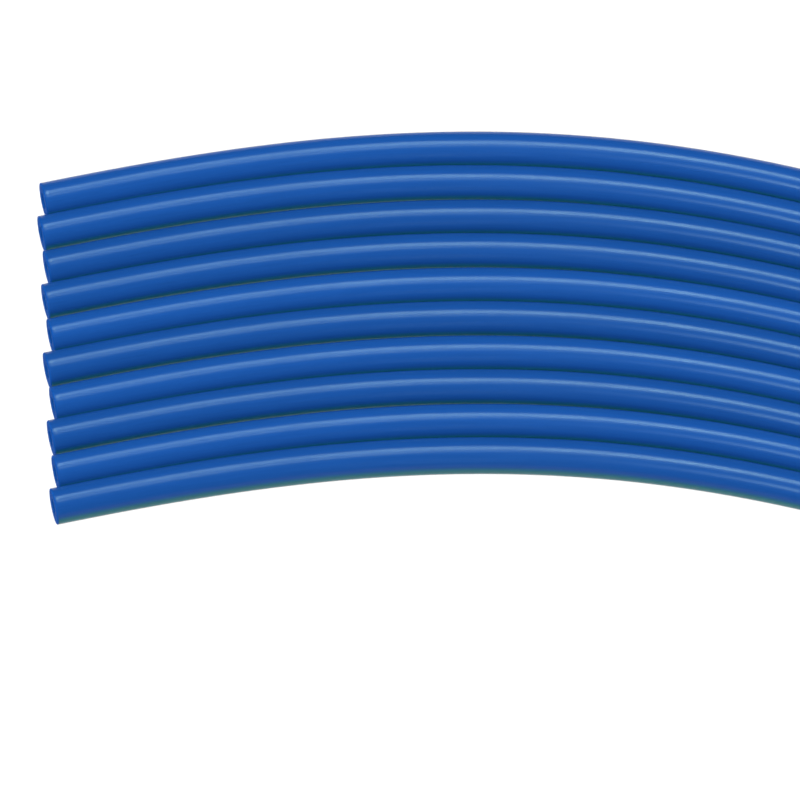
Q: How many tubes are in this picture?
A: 10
